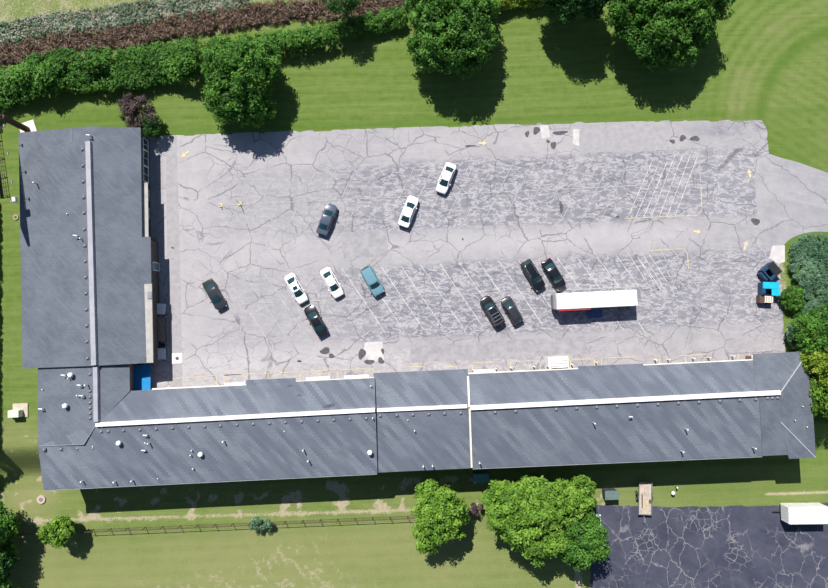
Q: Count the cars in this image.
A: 12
